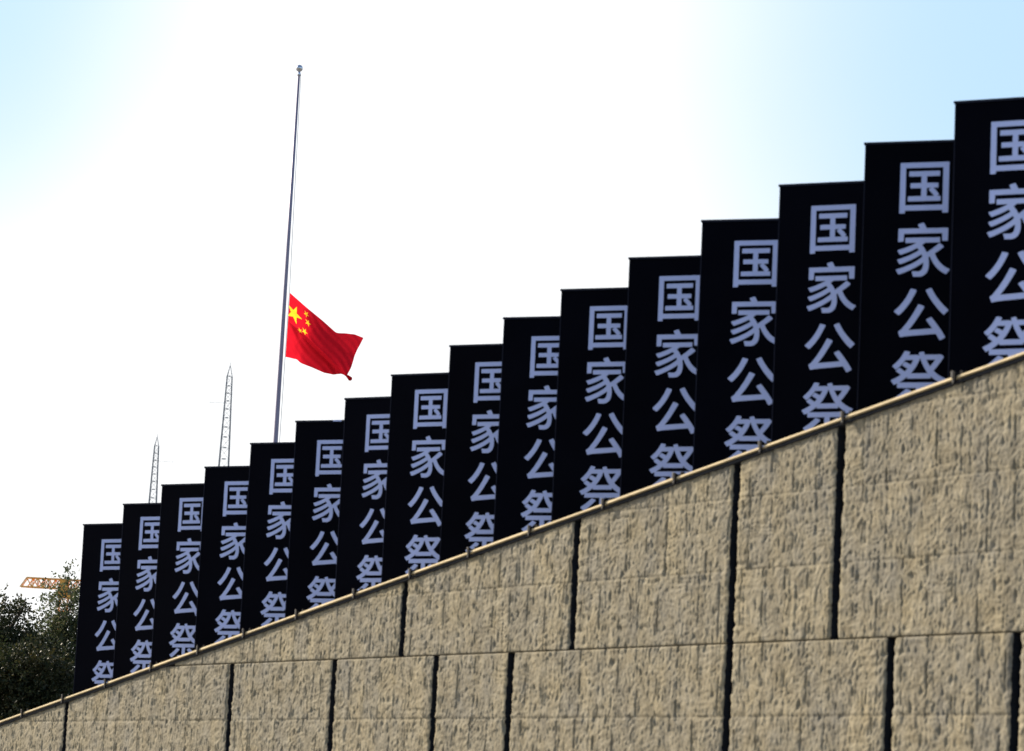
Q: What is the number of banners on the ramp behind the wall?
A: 16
